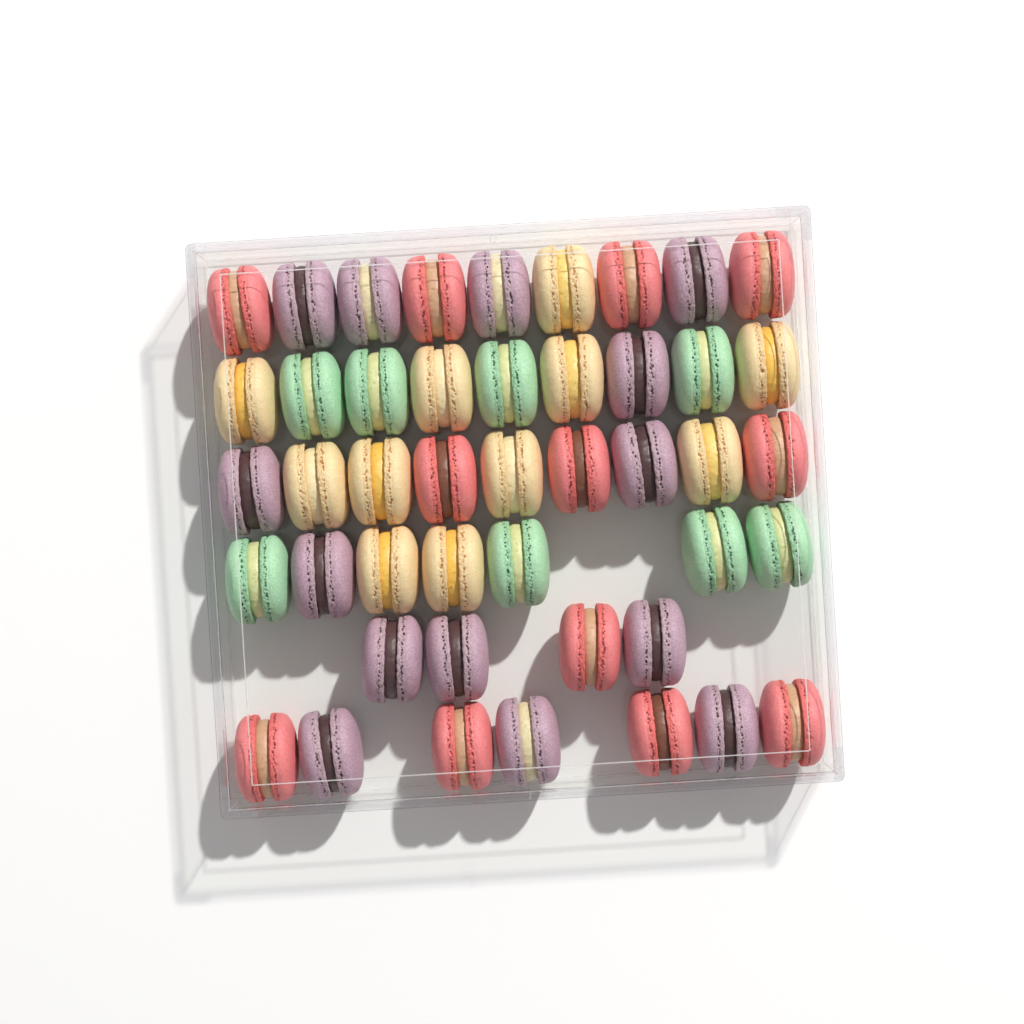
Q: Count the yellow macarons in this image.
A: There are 11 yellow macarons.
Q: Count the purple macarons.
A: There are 14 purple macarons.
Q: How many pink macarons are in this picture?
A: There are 12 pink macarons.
